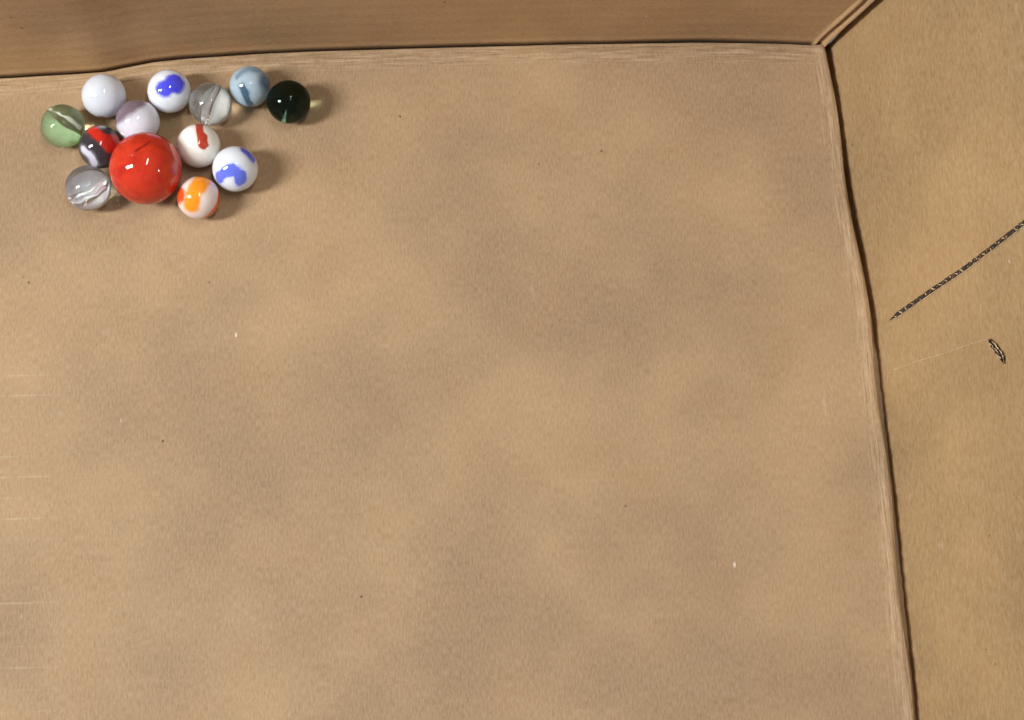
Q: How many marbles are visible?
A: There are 13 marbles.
